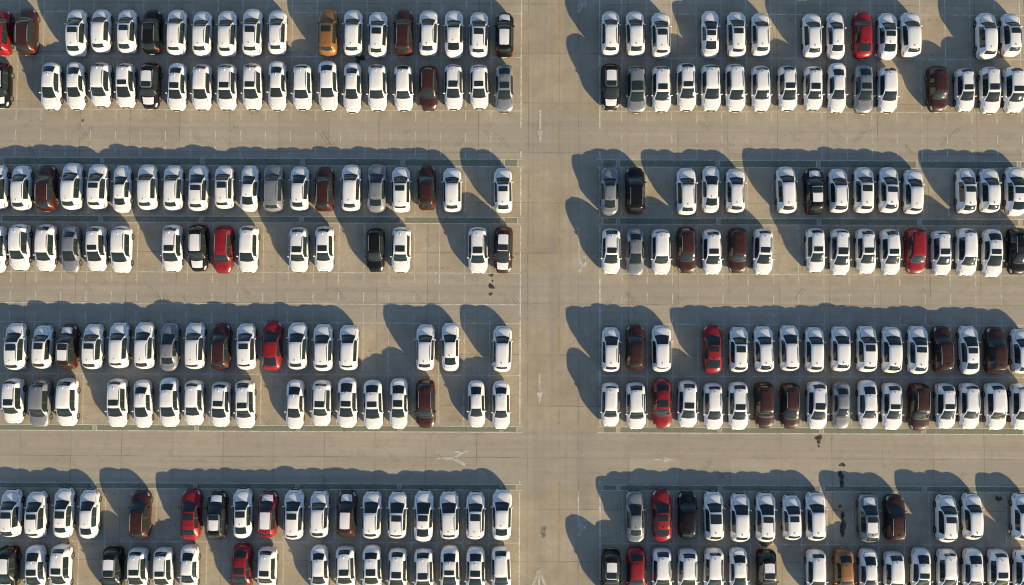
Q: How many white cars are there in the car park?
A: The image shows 200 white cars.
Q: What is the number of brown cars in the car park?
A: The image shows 22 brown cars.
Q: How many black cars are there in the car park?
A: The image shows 16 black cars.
